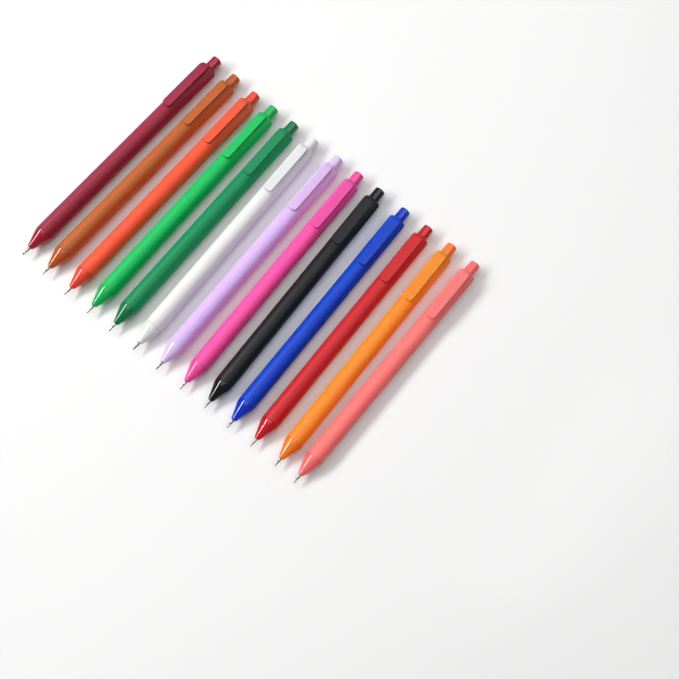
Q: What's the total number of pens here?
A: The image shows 13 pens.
